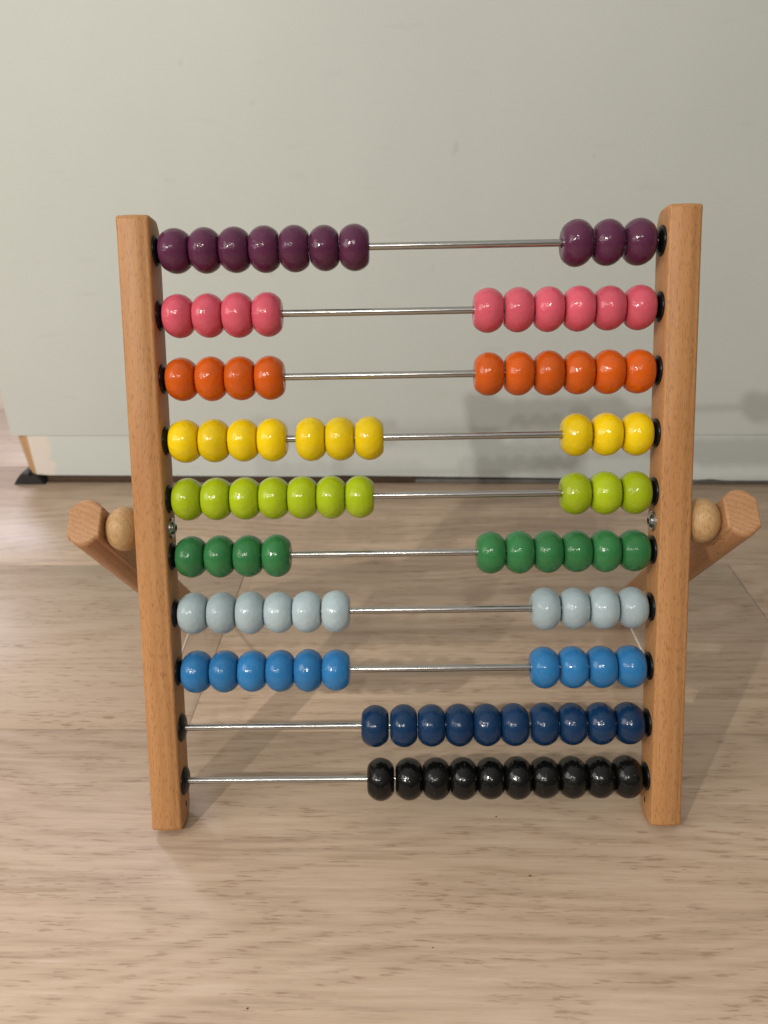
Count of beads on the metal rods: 100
